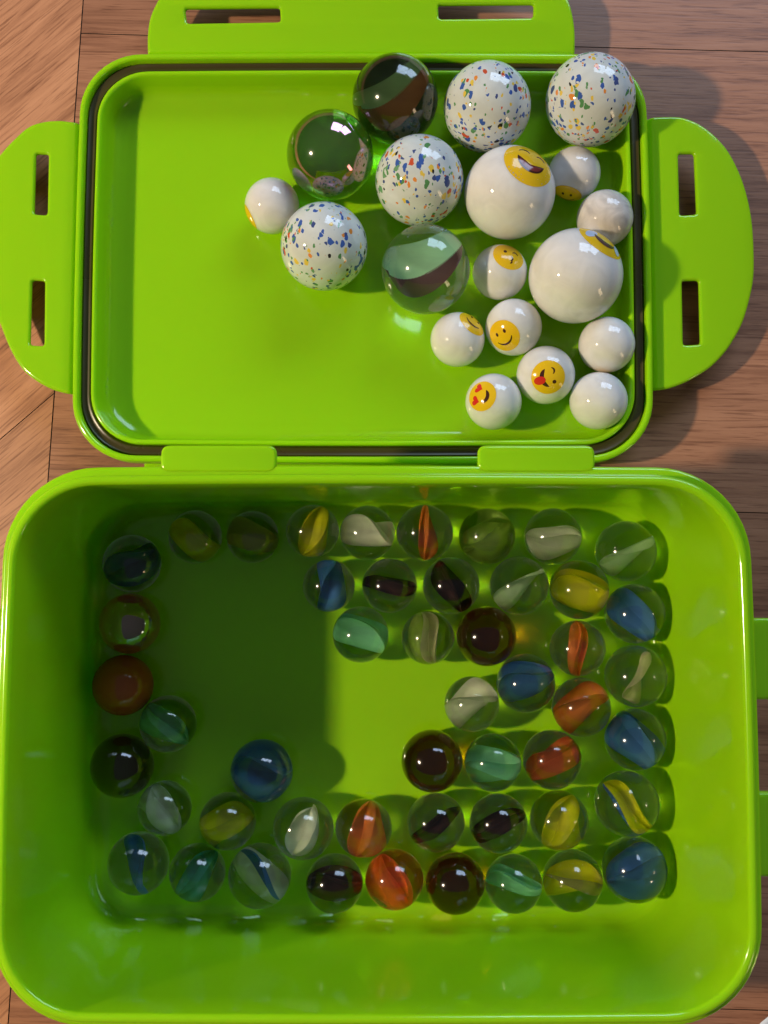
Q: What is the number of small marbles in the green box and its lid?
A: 59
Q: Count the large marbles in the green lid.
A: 9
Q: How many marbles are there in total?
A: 68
